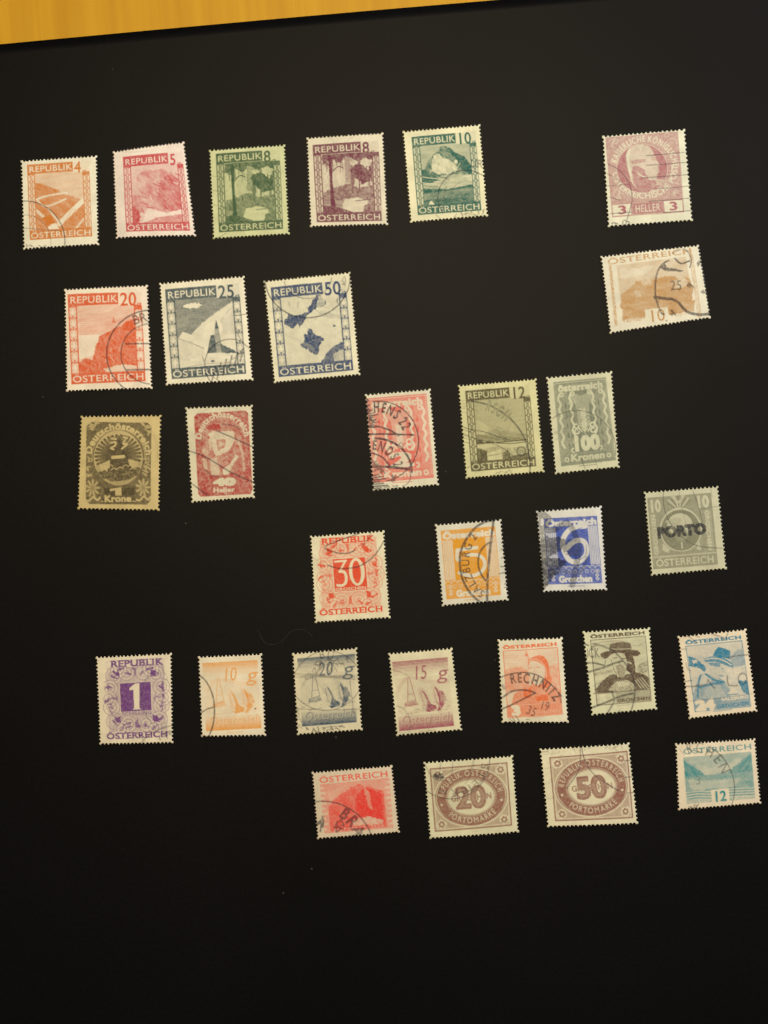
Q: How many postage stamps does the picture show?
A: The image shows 30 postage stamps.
